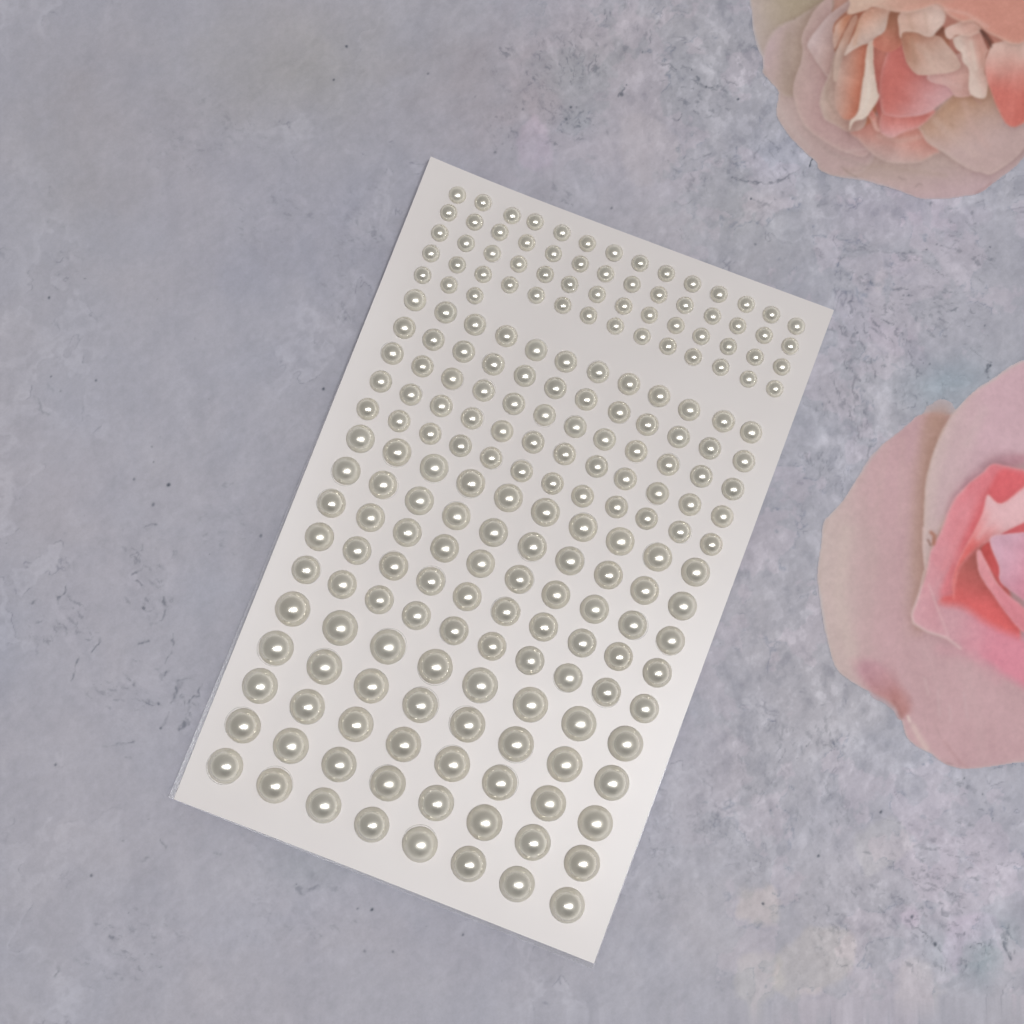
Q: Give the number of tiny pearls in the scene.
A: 59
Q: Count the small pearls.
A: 60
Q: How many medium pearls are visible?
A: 50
